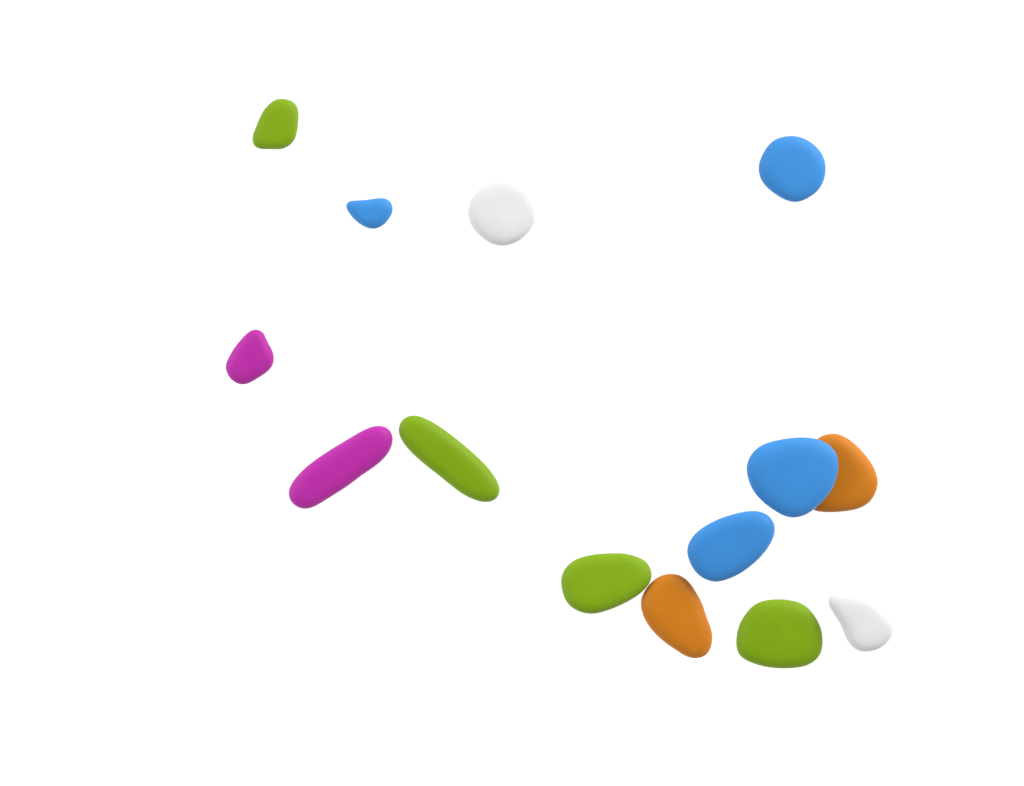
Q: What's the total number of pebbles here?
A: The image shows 14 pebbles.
